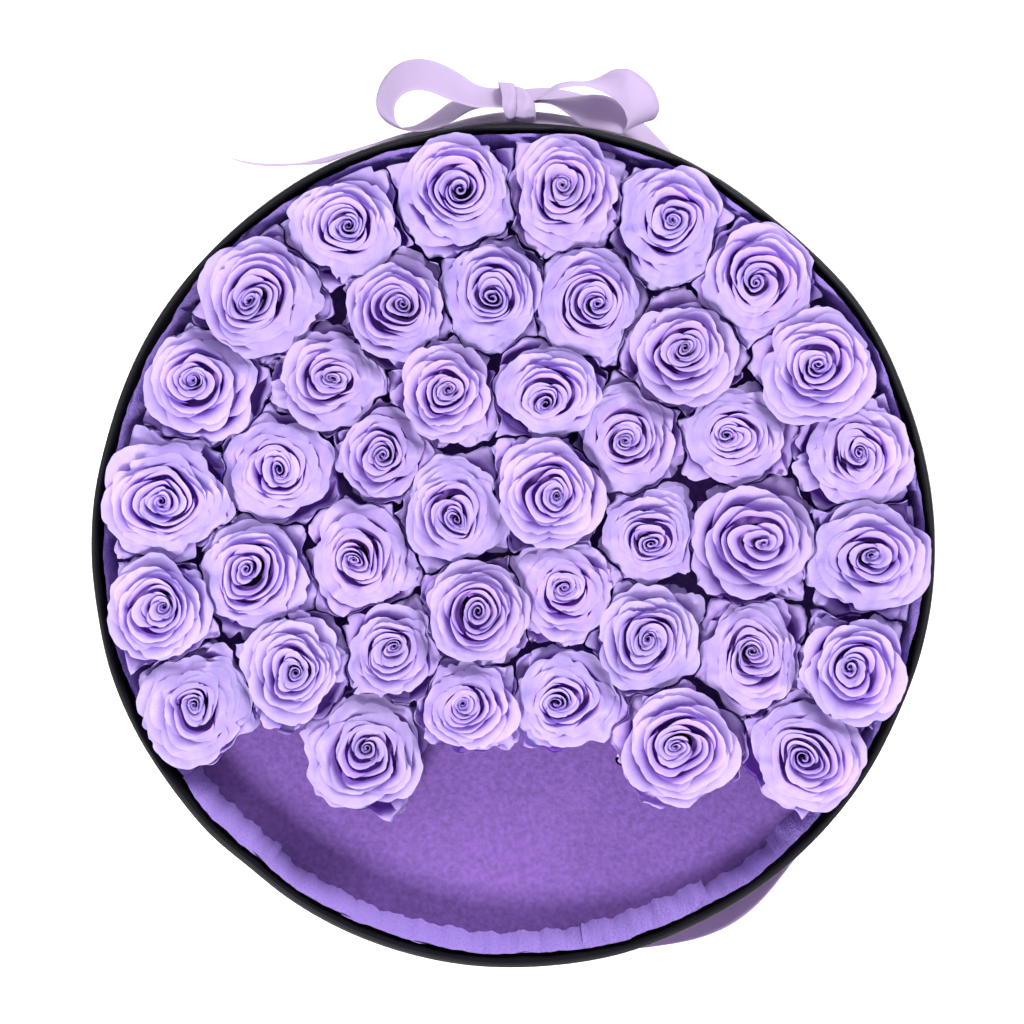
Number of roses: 42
